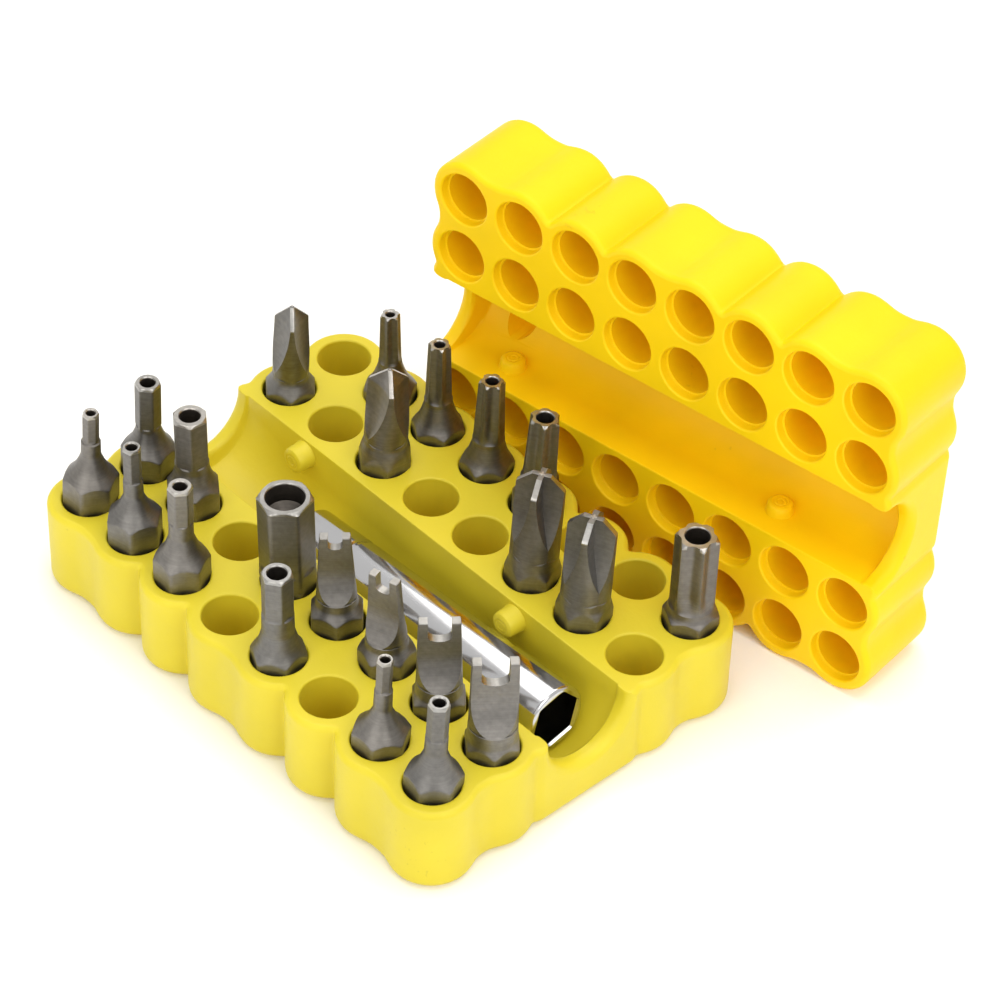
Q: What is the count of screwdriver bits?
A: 22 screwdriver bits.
